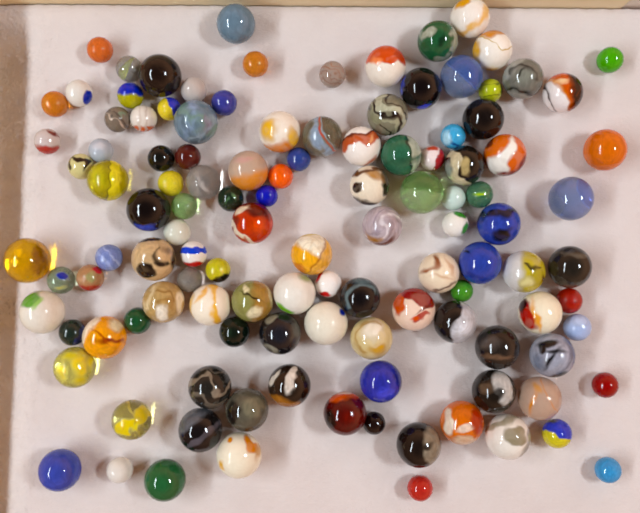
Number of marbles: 118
